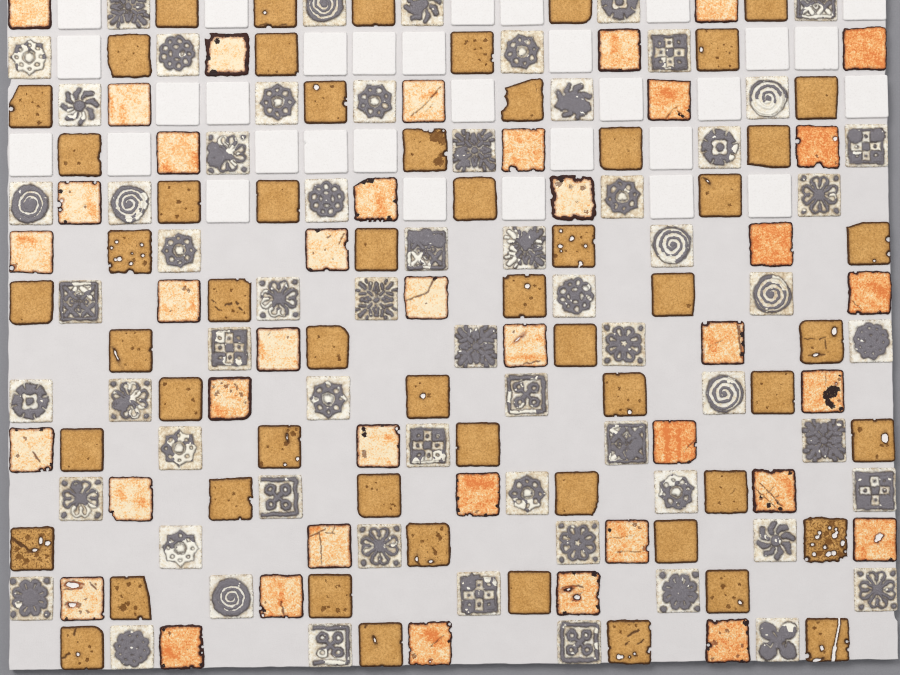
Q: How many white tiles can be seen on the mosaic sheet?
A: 31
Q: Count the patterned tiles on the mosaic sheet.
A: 63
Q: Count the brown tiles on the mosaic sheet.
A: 57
